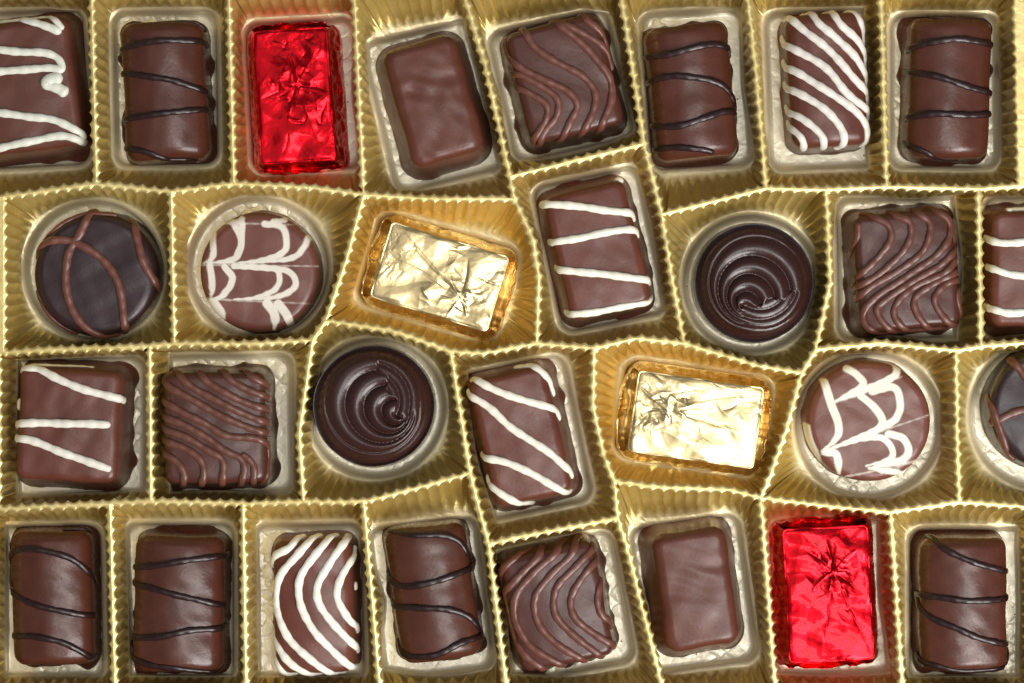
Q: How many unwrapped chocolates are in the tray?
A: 26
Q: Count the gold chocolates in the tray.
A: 2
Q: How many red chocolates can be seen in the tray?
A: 2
